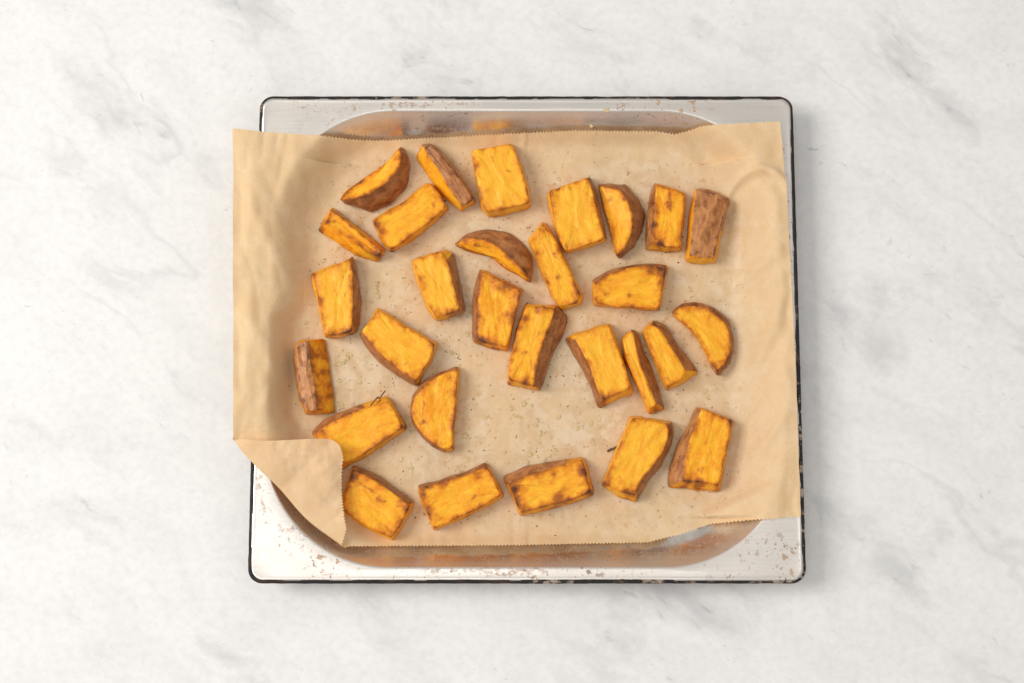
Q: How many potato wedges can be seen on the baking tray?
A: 29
